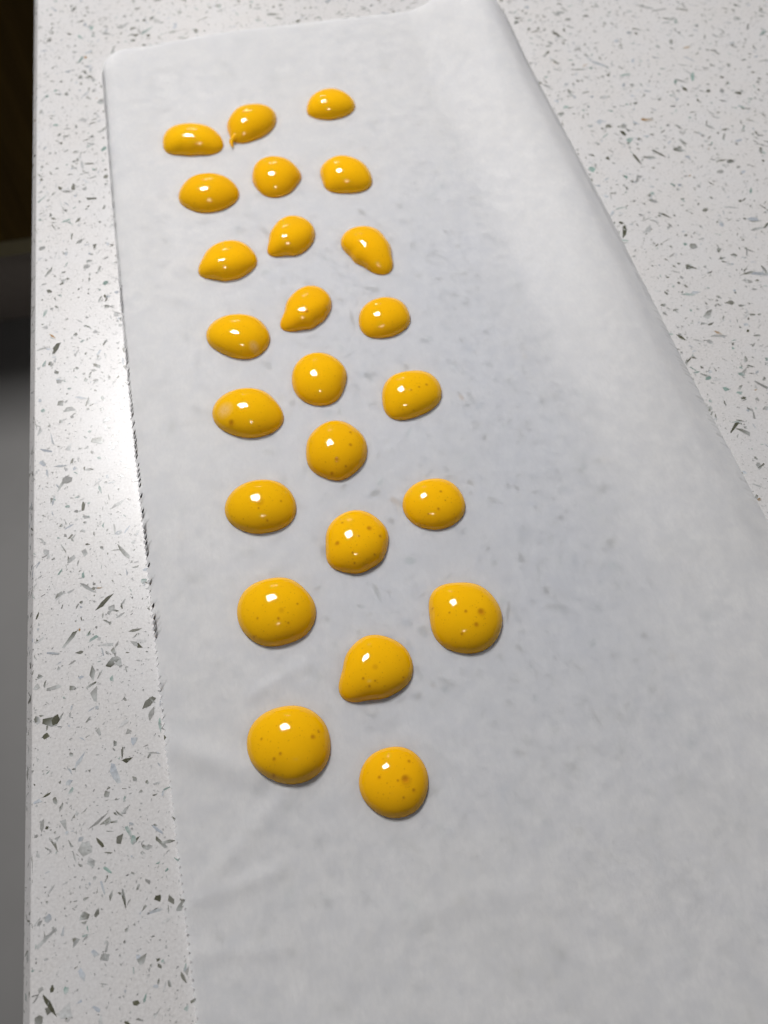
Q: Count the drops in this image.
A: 24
